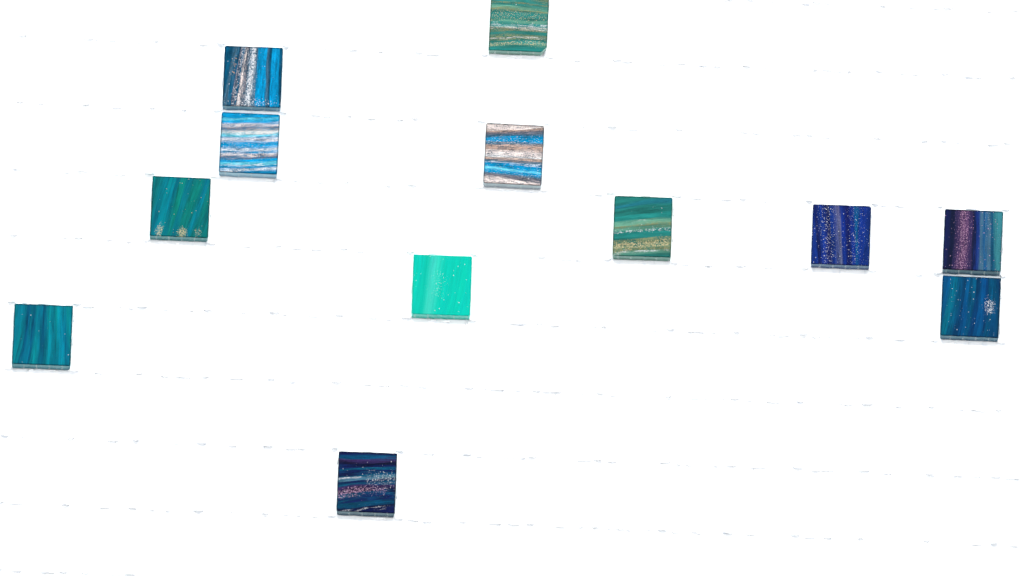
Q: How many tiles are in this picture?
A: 12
